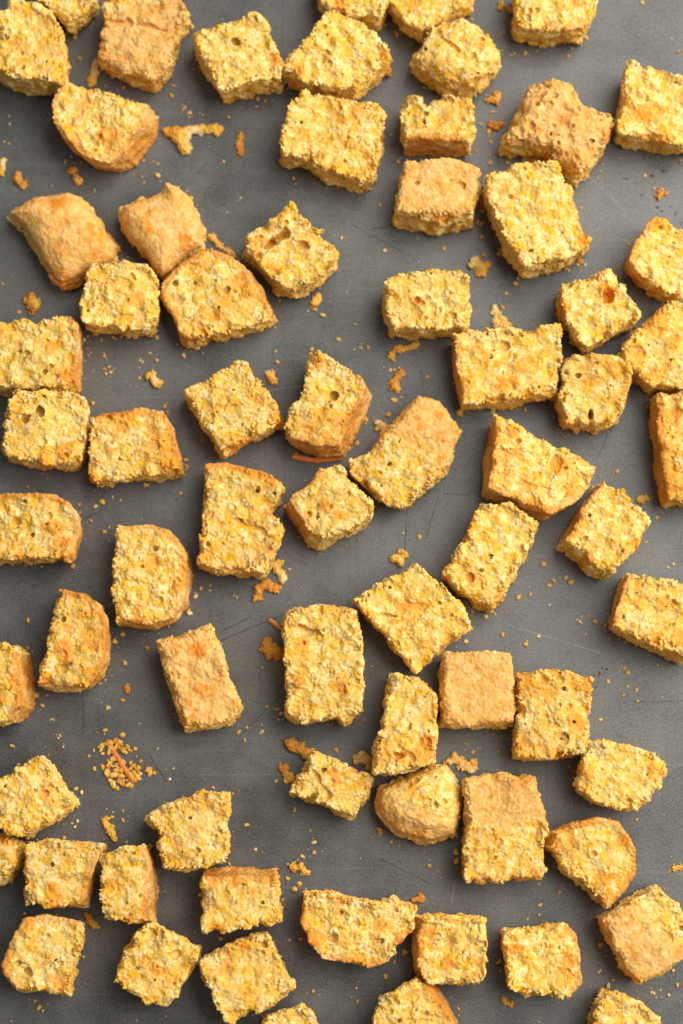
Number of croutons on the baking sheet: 71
